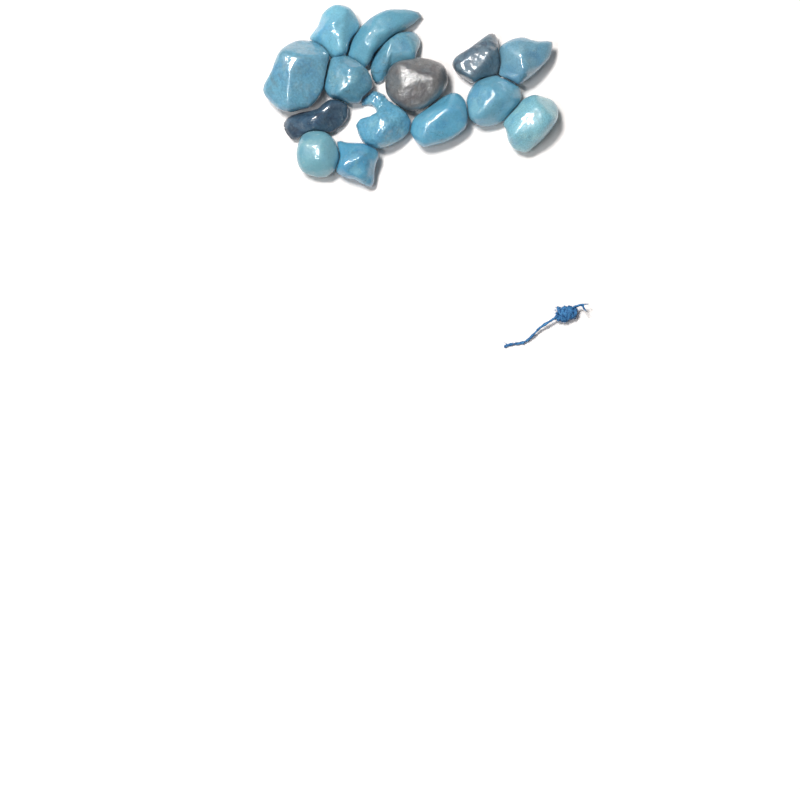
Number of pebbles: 15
